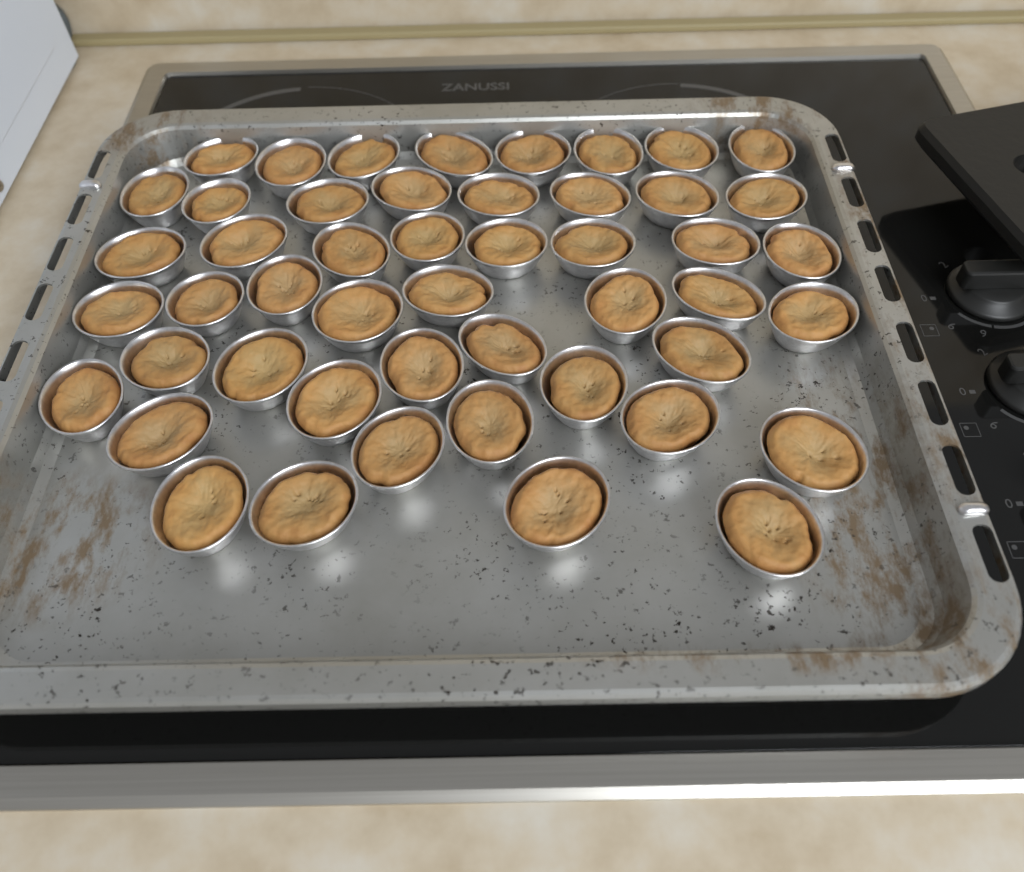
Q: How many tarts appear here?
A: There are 49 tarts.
